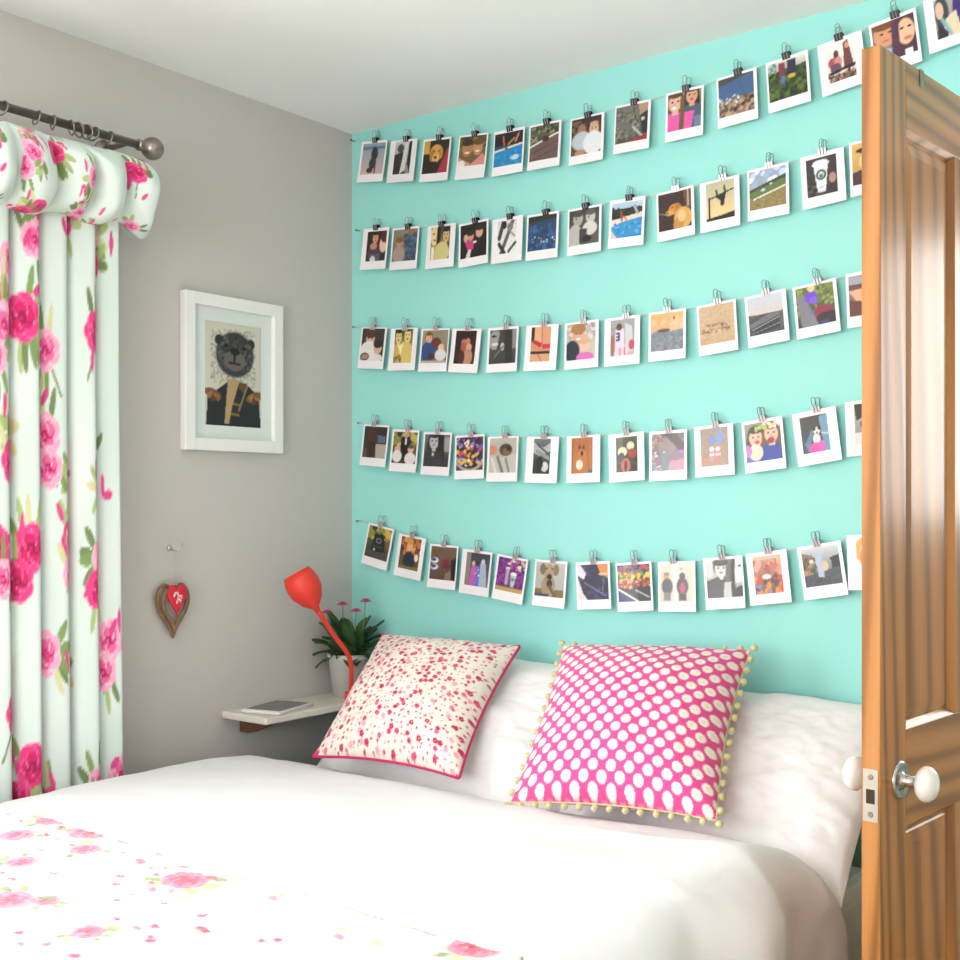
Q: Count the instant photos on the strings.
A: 66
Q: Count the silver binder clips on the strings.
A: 40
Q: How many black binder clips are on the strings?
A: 21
